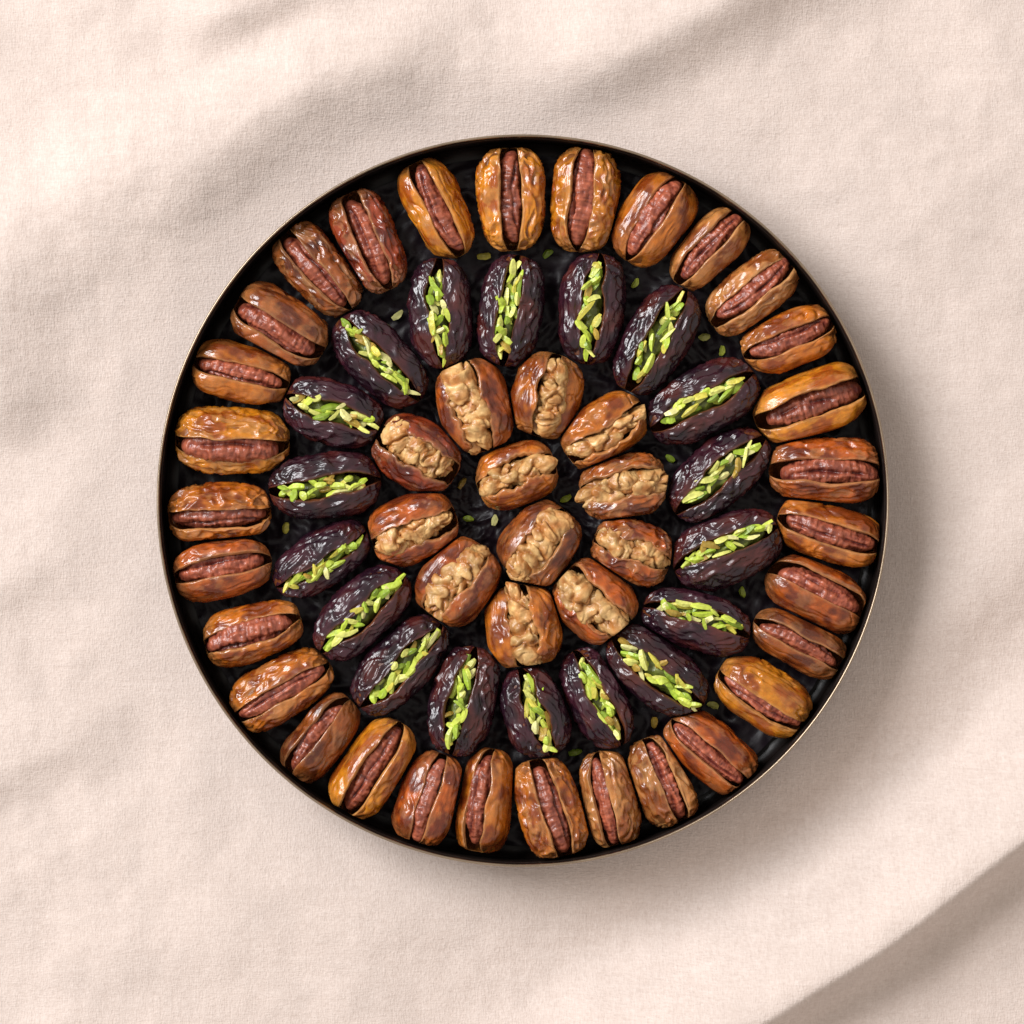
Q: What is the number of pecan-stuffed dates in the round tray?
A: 30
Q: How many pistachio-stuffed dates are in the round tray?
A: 18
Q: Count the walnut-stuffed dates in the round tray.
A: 12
